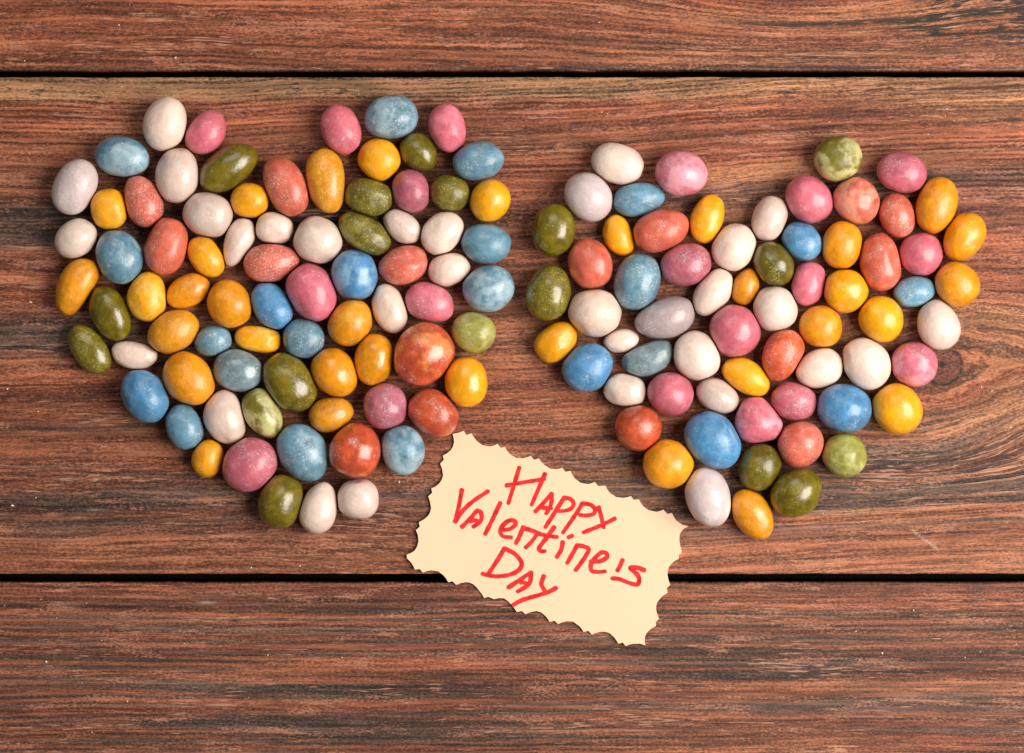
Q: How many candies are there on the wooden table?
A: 142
